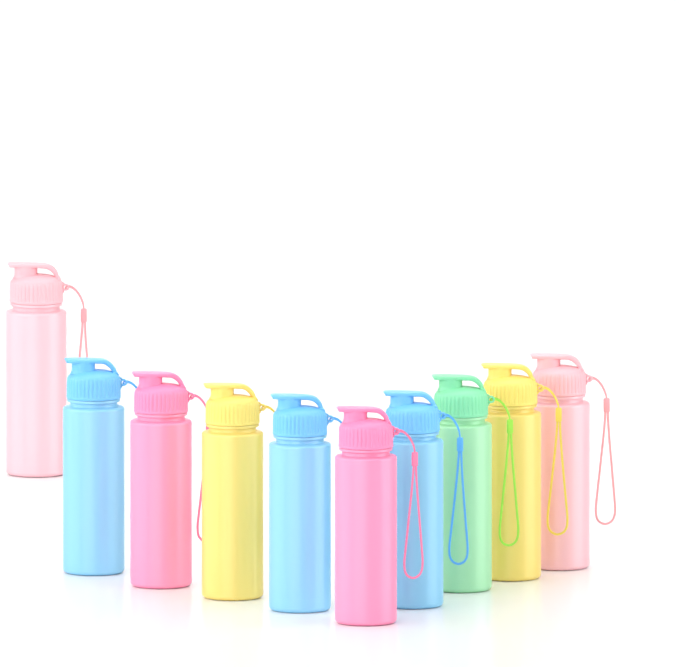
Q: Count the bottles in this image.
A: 10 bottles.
